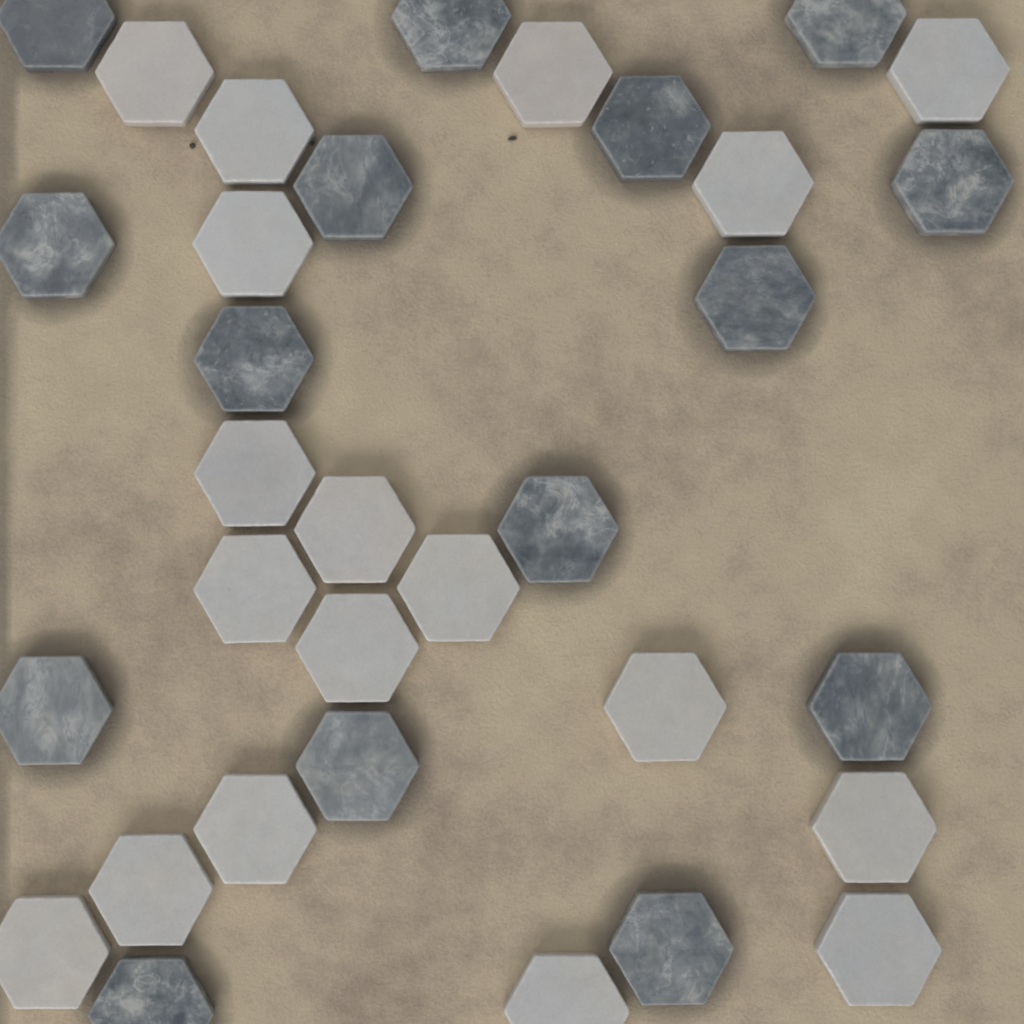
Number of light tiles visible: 18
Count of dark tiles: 15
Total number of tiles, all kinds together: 33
